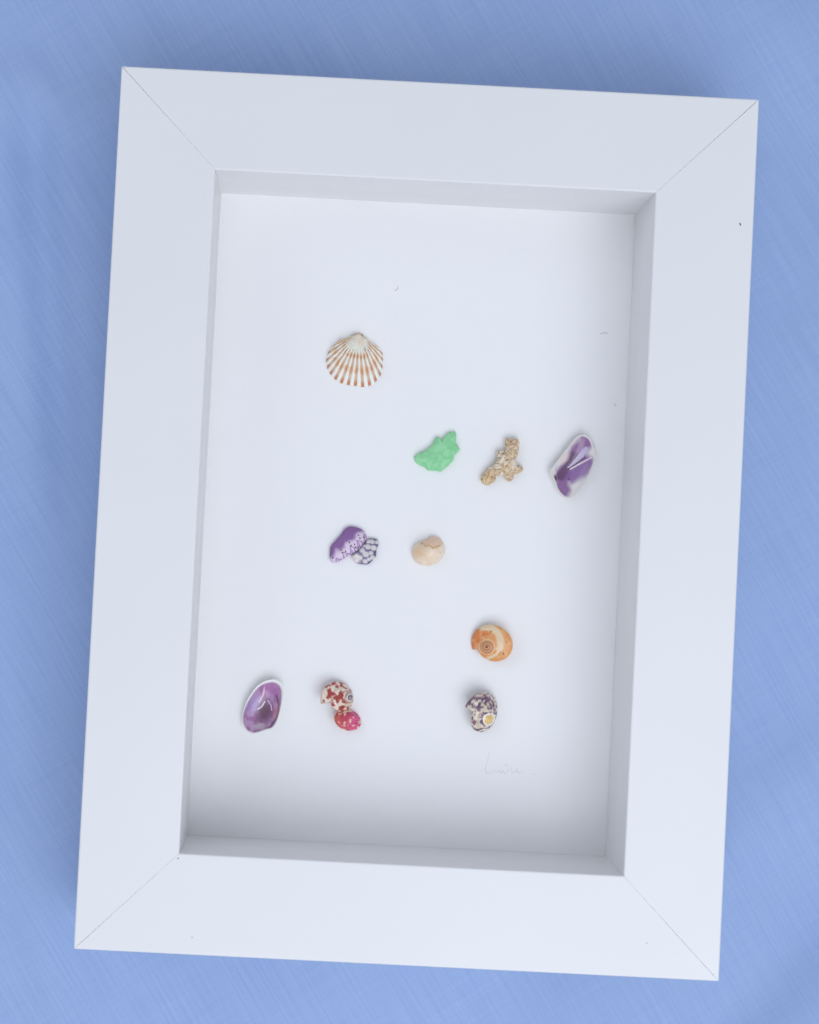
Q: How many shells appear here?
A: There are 10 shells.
